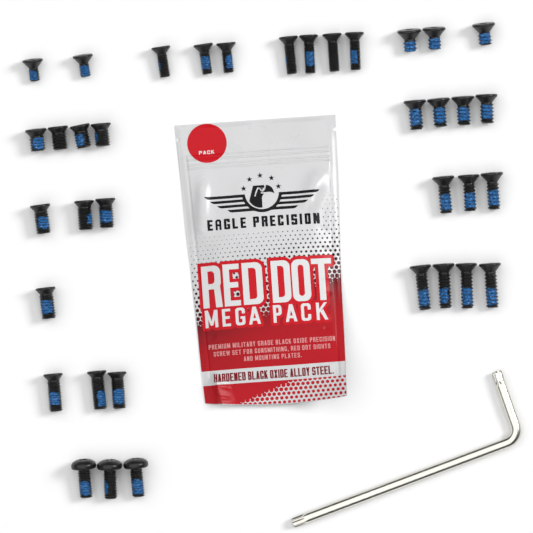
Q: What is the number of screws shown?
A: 37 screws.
